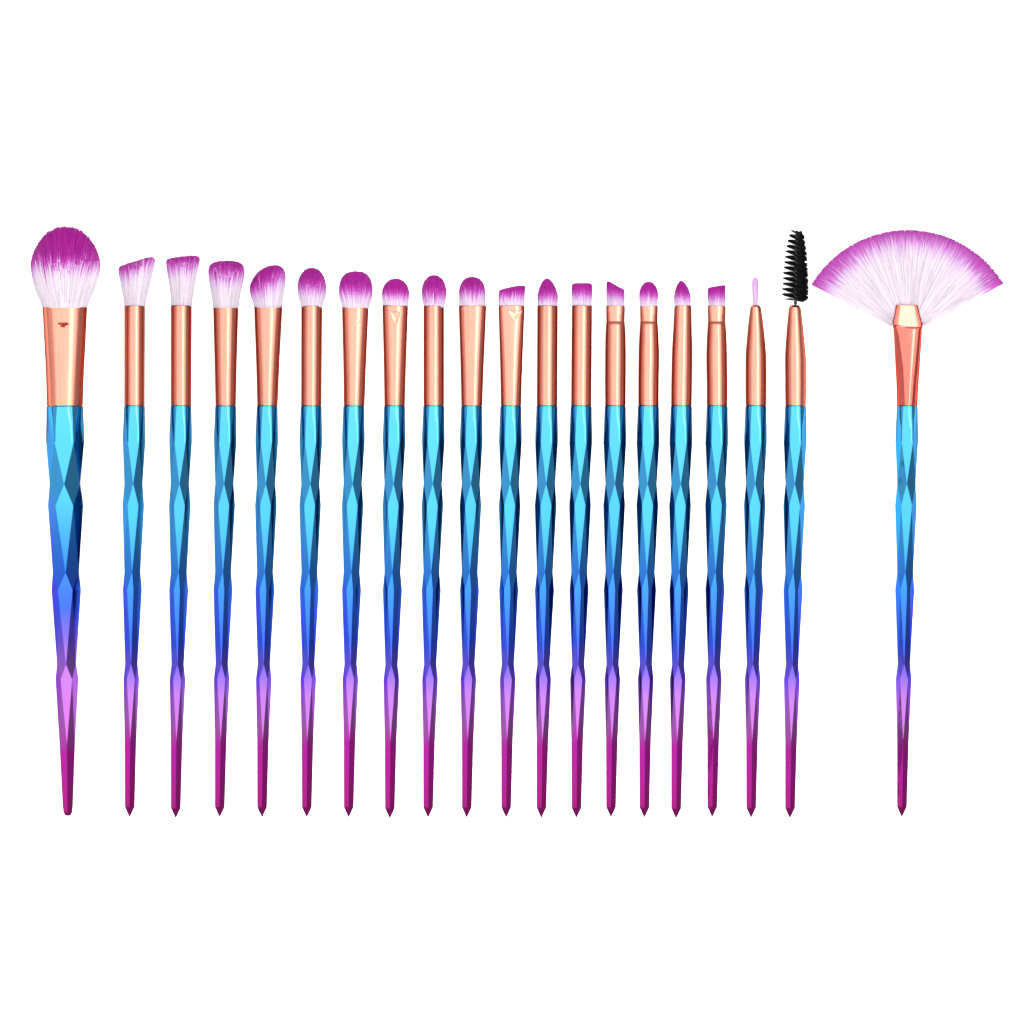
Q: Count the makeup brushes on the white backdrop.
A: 20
